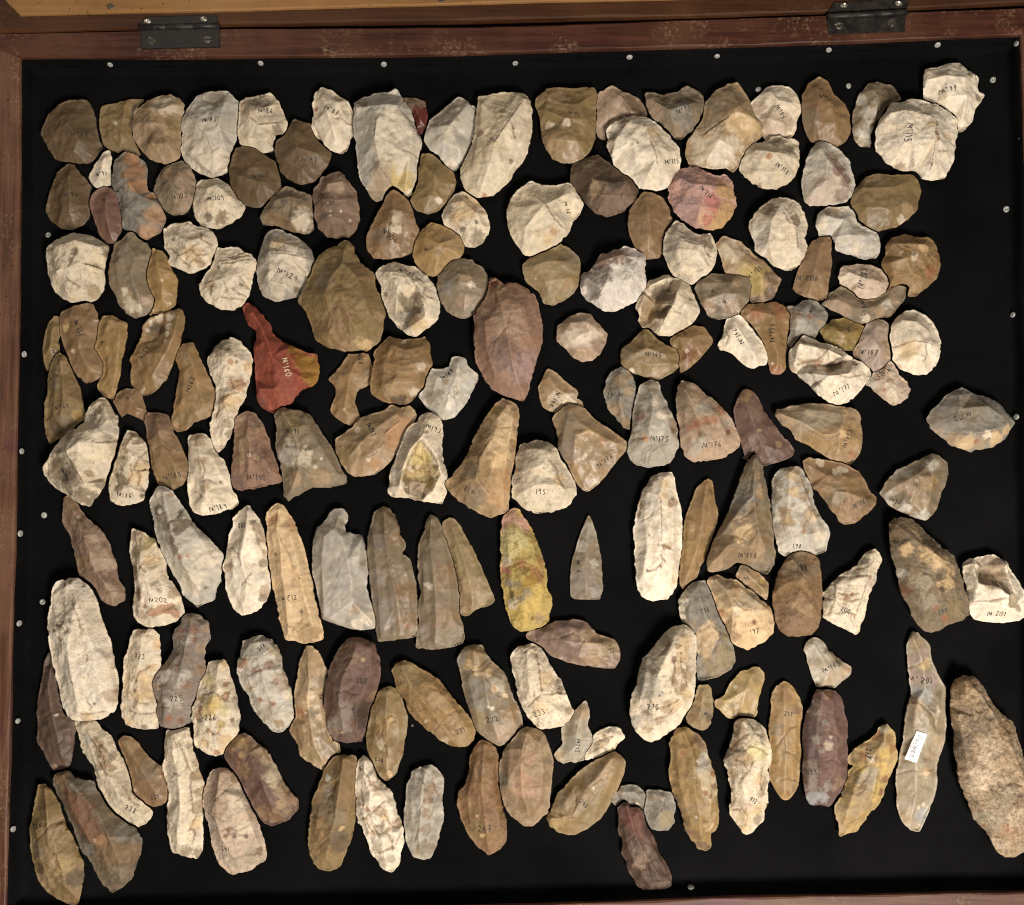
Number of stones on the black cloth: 170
